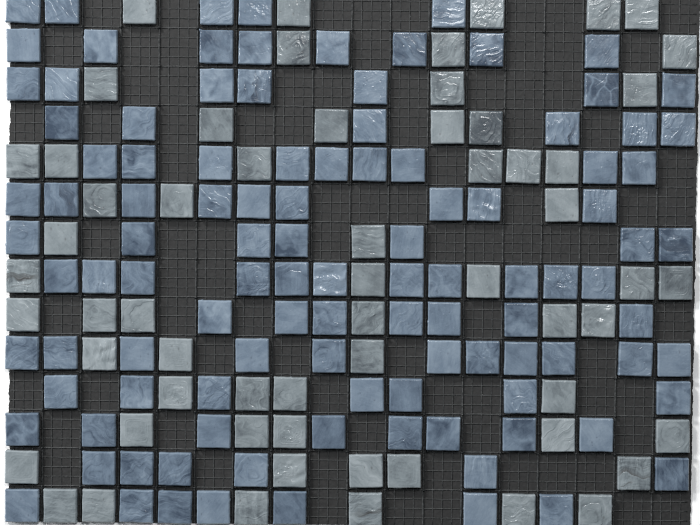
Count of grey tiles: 60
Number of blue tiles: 108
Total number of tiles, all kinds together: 168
